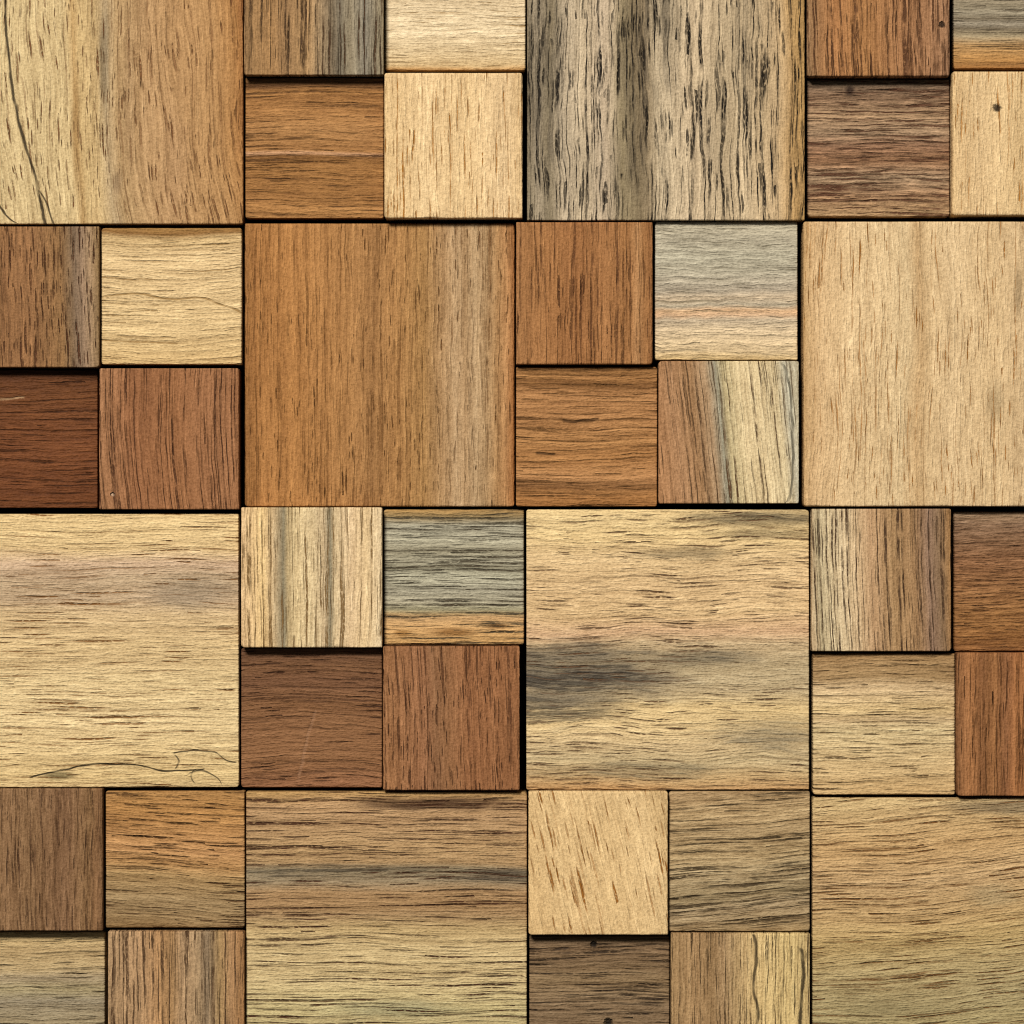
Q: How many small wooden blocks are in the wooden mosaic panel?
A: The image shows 32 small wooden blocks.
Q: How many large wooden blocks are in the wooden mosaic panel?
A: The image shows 8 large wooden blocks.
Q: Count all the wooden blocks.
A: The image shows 40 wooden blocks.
